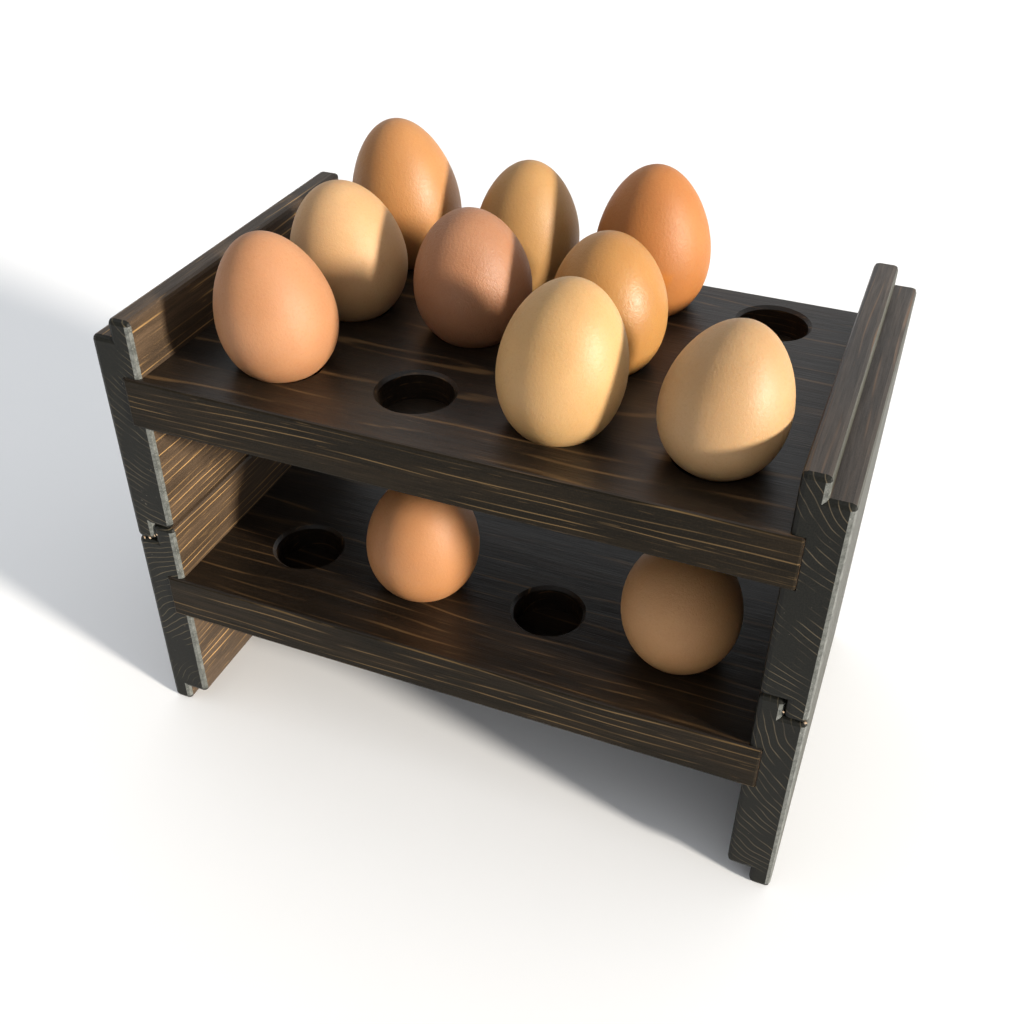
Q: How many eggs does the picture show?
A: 11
